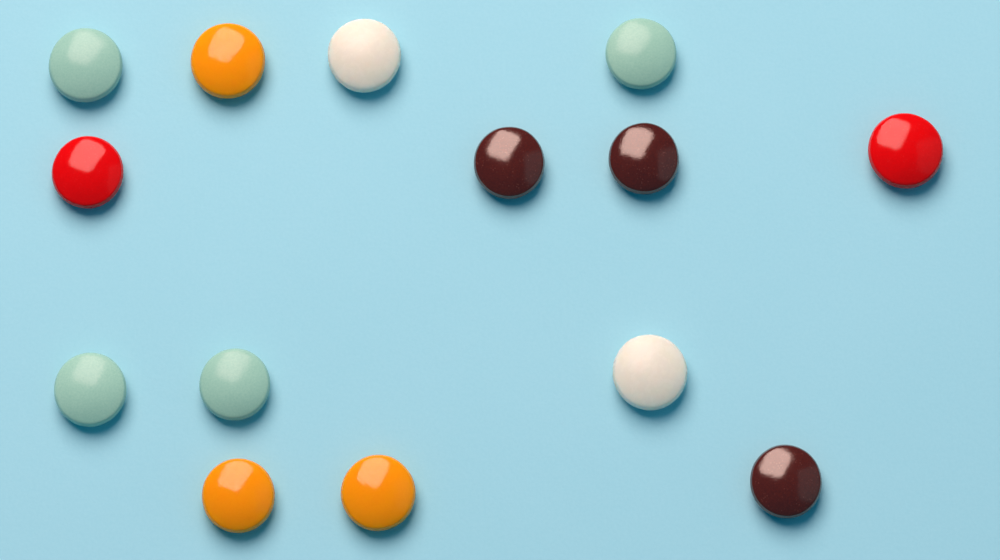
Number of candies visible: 14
